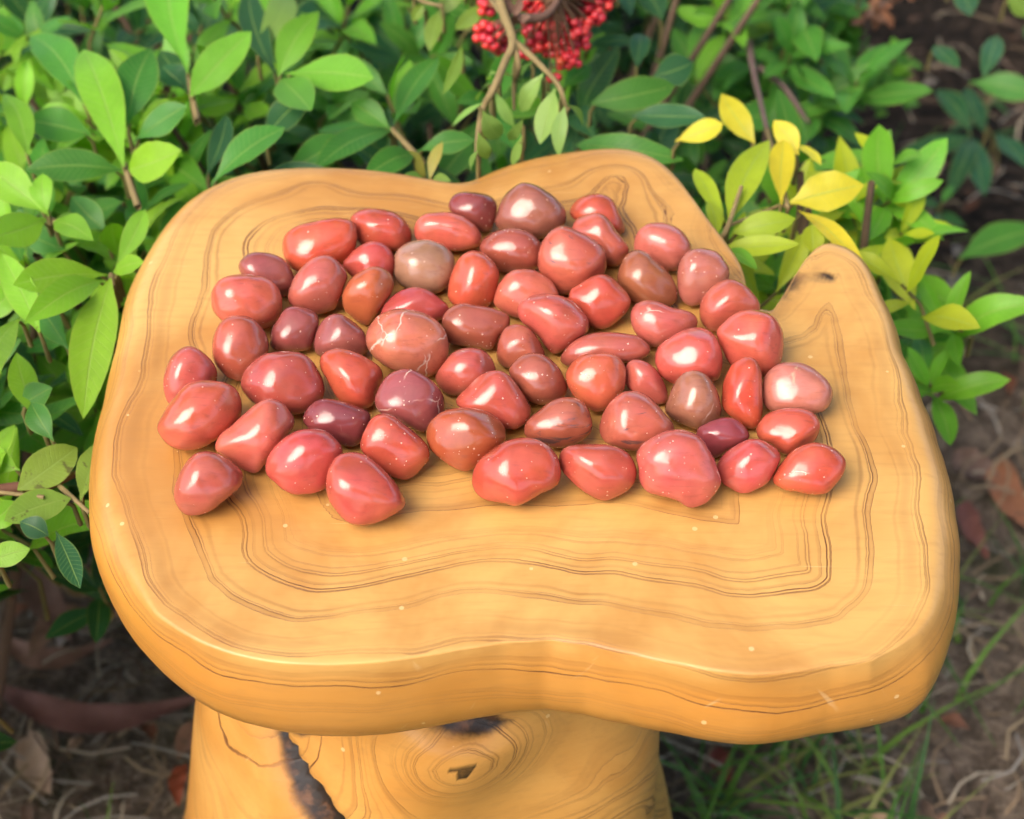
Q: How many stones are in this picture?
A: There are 63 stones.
